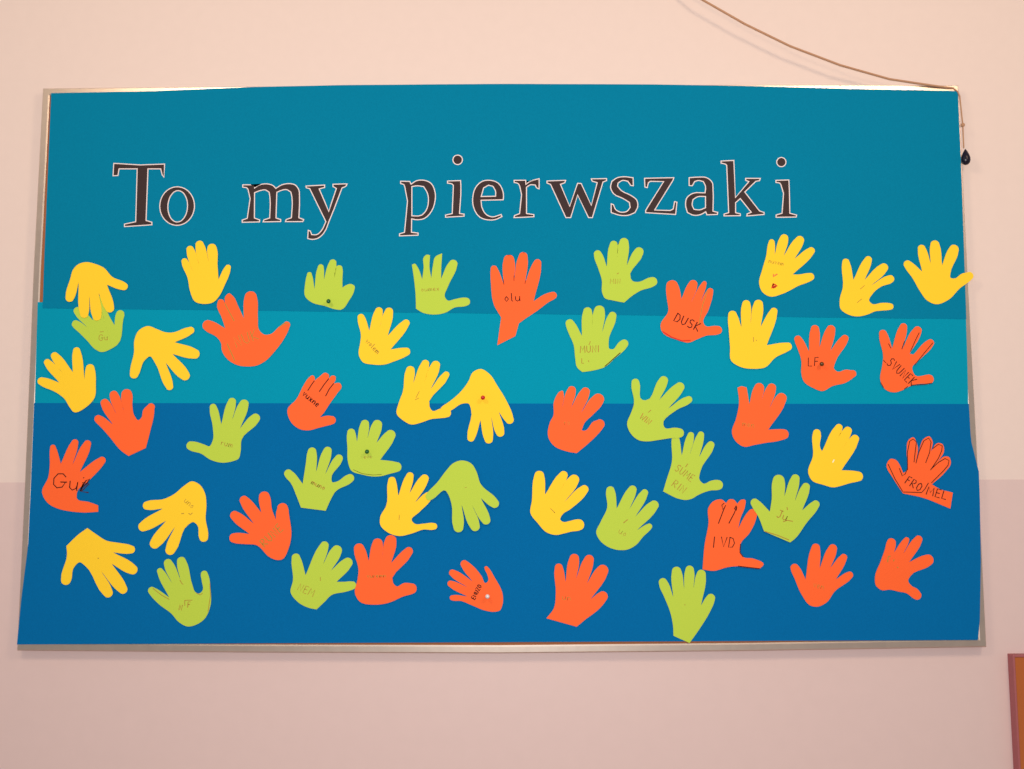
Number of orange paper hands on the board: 18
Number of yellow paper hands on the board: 16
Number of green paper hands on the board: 16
